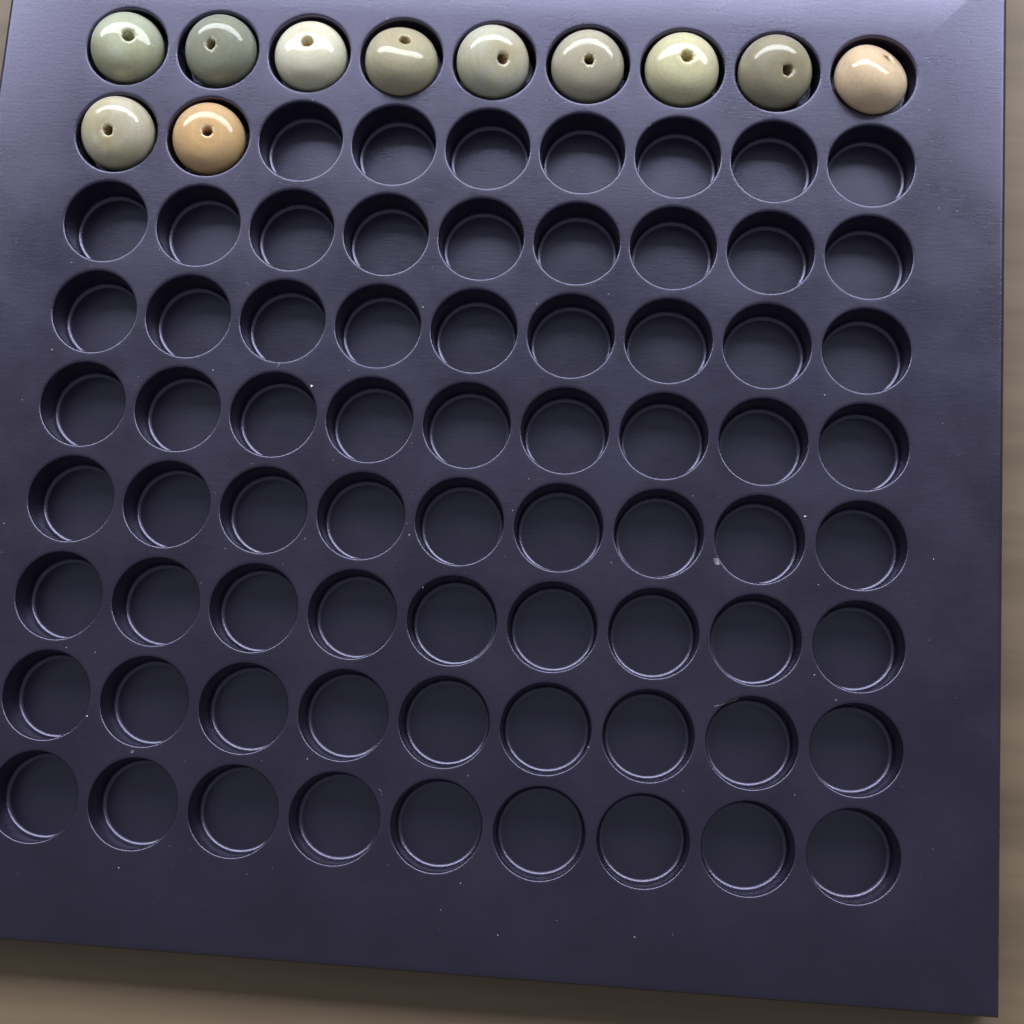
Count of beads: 11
